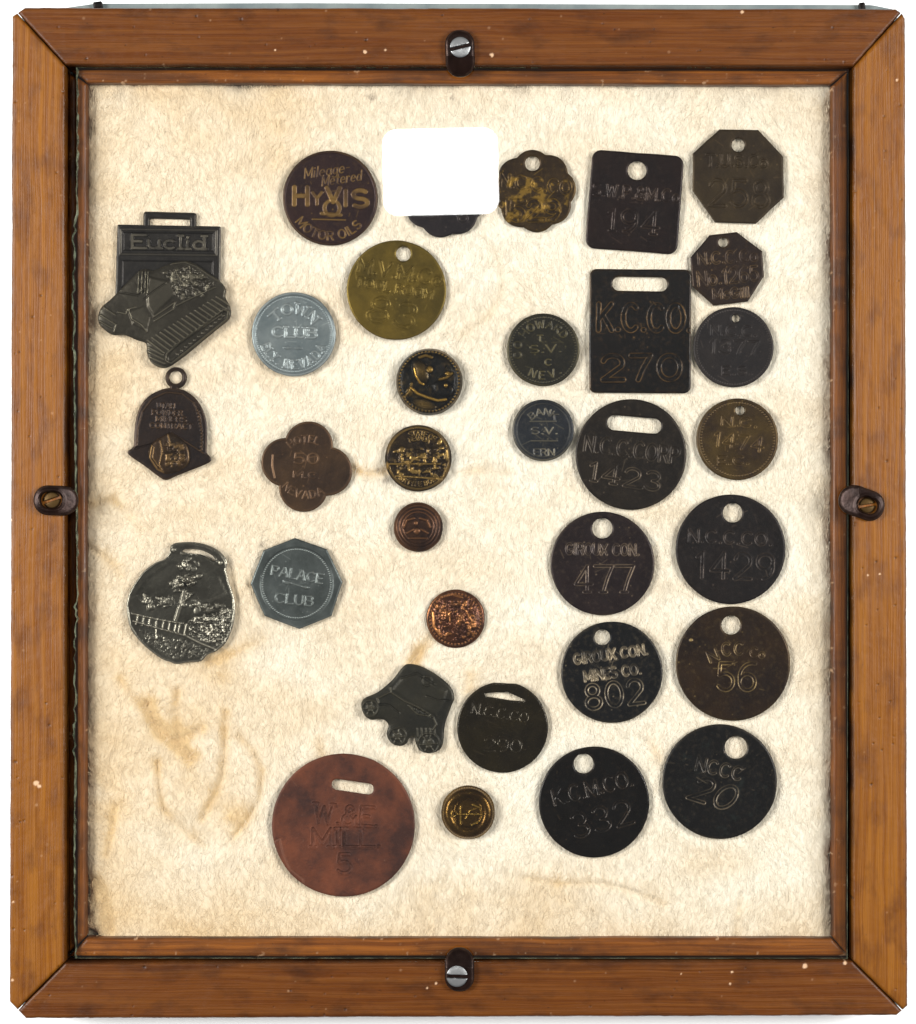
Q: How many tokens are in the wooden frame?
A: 24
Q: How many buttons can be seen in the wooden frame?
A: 5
